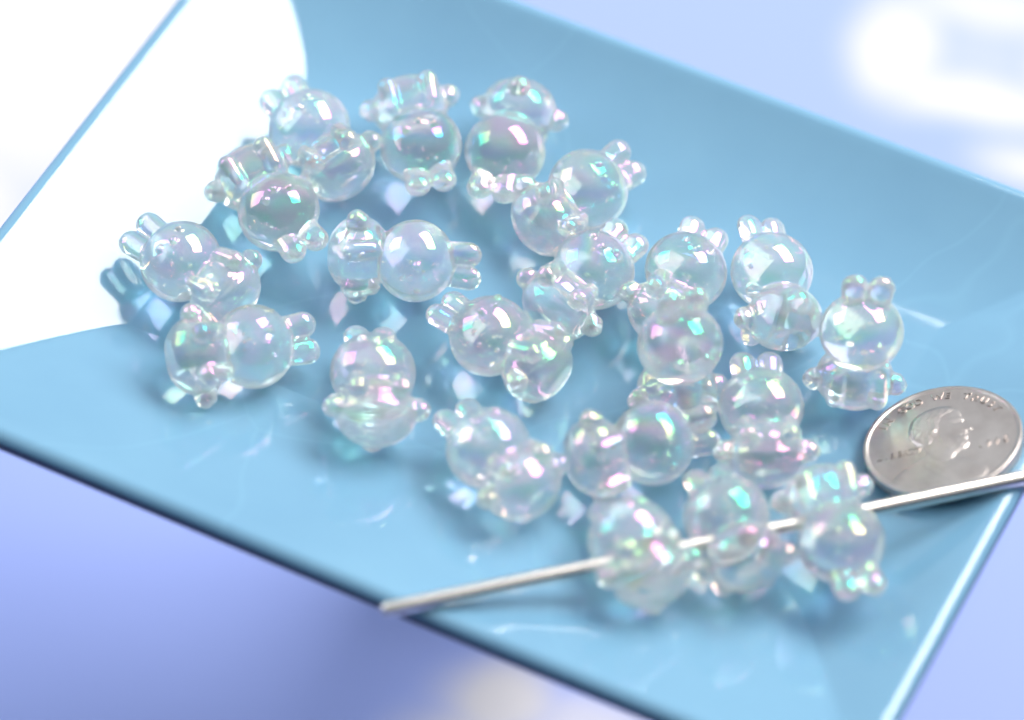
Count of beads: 21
